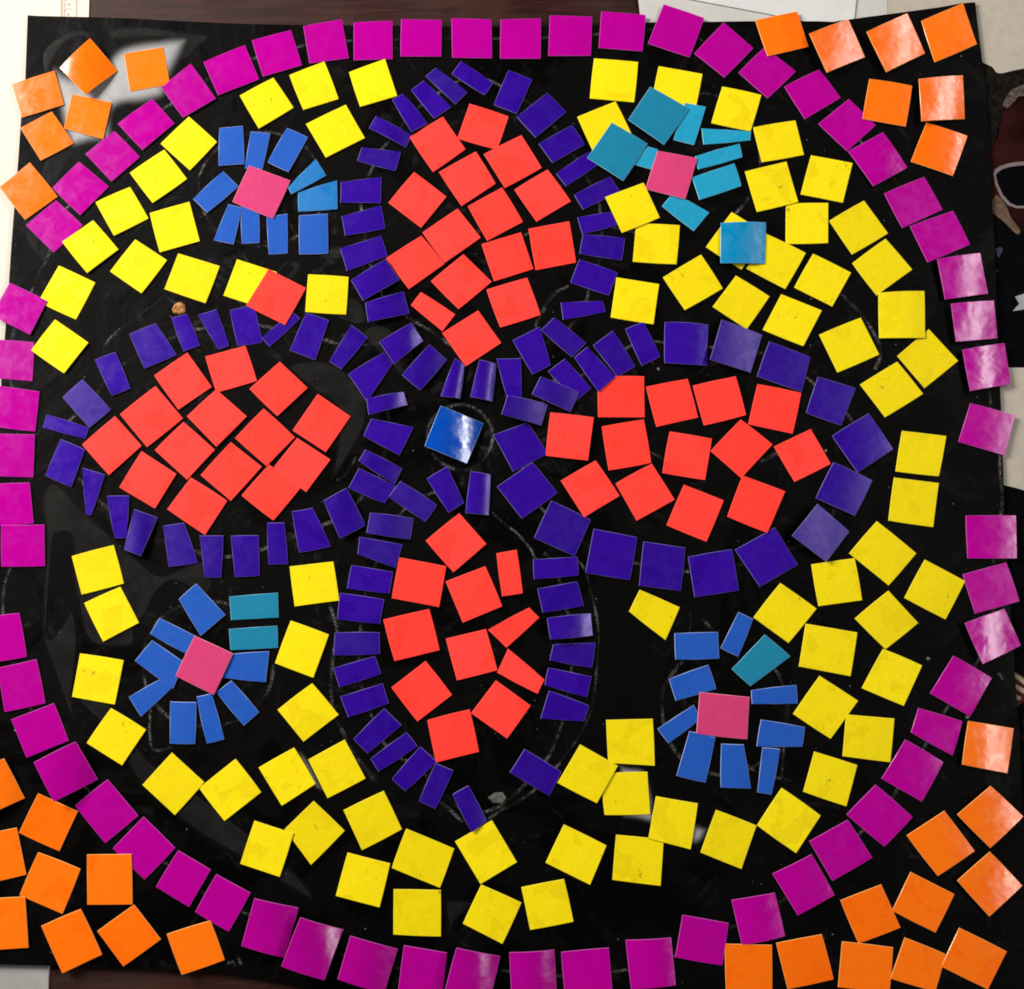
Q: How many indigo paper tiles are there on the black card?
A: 94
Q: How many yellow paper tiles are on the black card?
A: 79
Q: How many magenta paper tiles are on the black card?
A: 59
